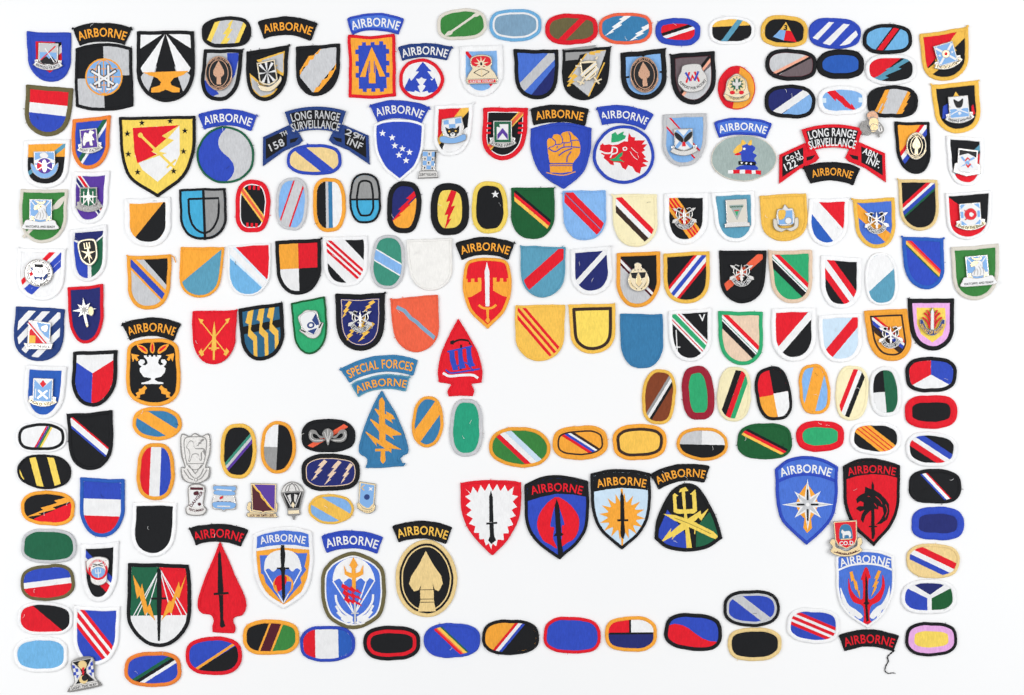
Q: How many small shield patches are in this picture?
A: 73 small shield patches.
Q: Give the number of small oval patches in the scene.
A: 78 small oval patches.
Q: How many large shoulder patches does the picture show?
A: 26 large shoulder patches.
